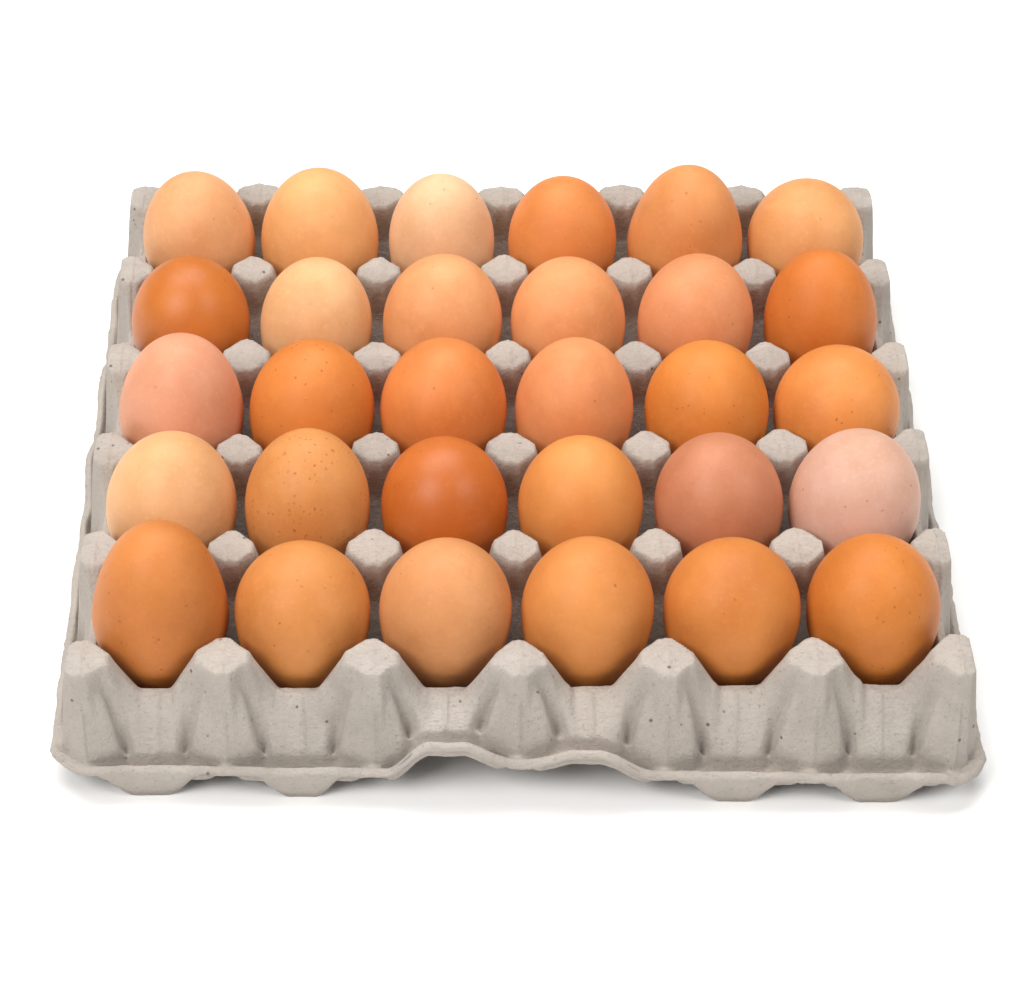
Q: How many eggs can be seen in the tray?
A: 30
